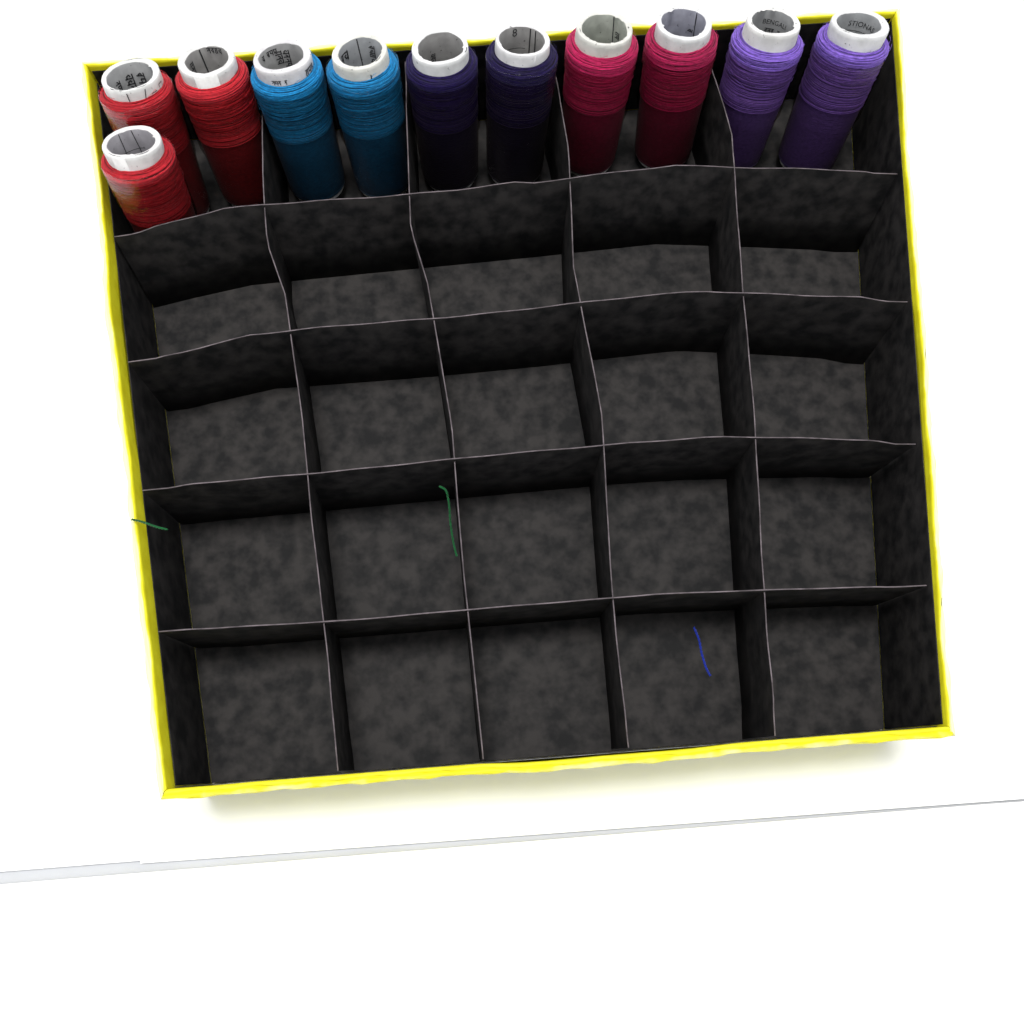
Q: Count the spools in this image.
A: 11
